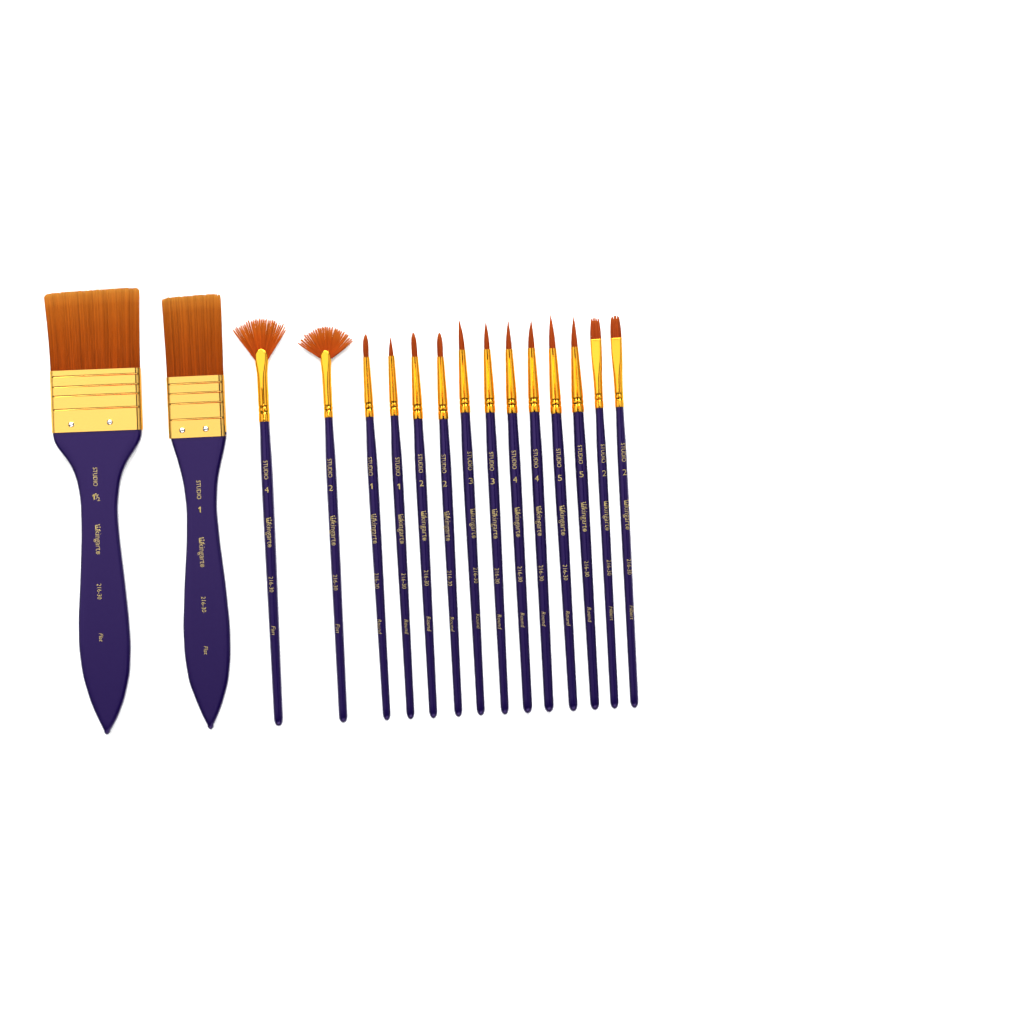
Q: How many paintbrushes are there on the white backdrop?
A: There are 16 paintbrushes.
